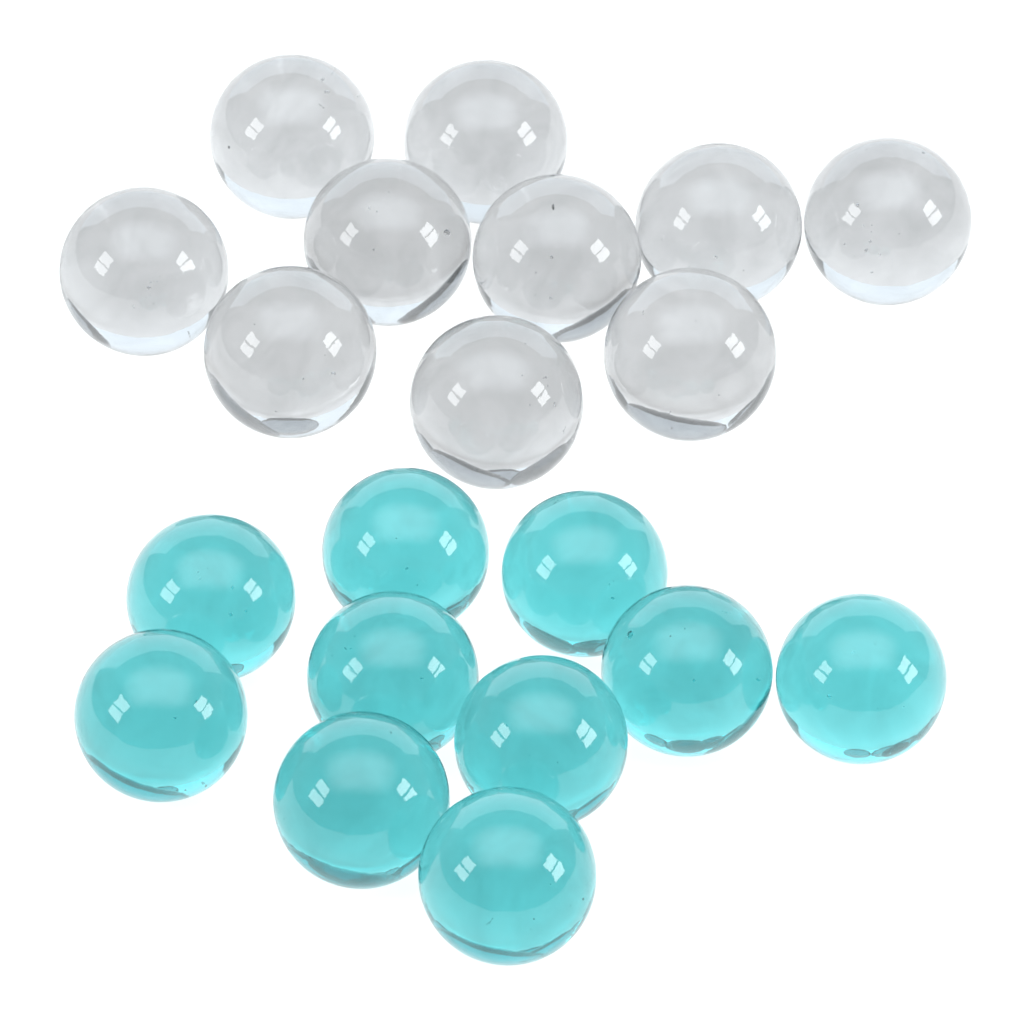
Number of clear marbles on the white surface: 10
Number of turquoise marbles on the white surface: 10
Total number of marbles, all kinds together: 20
